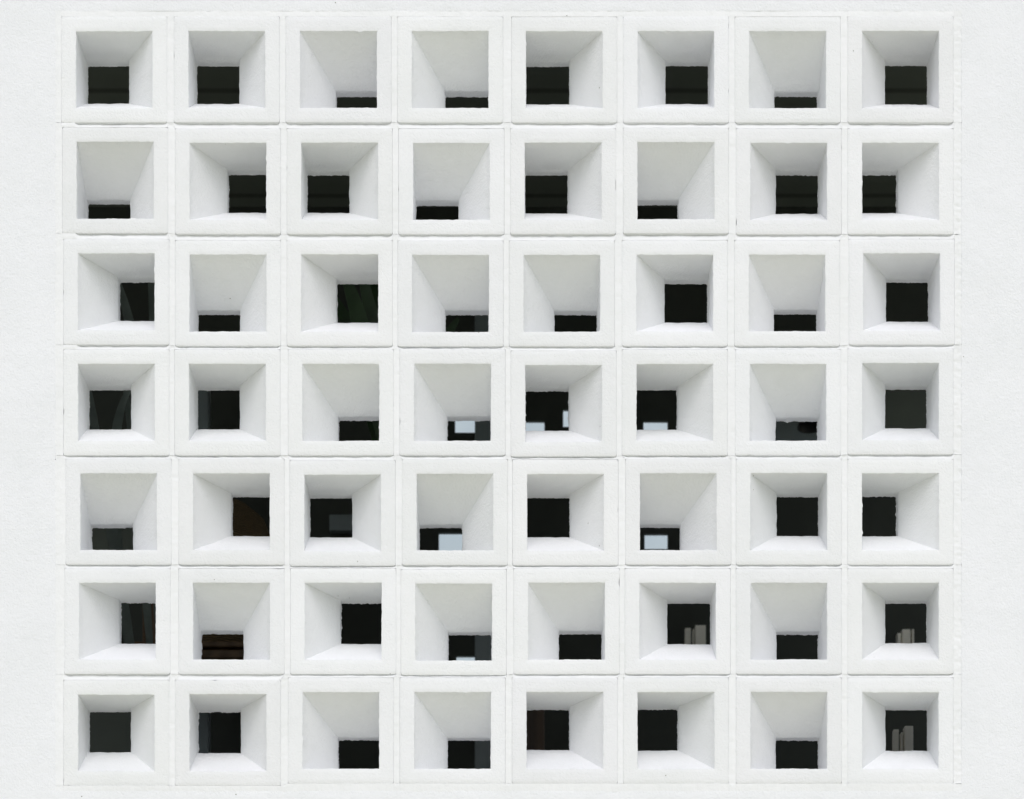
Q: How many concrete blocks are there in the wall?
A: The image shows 56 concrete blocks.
